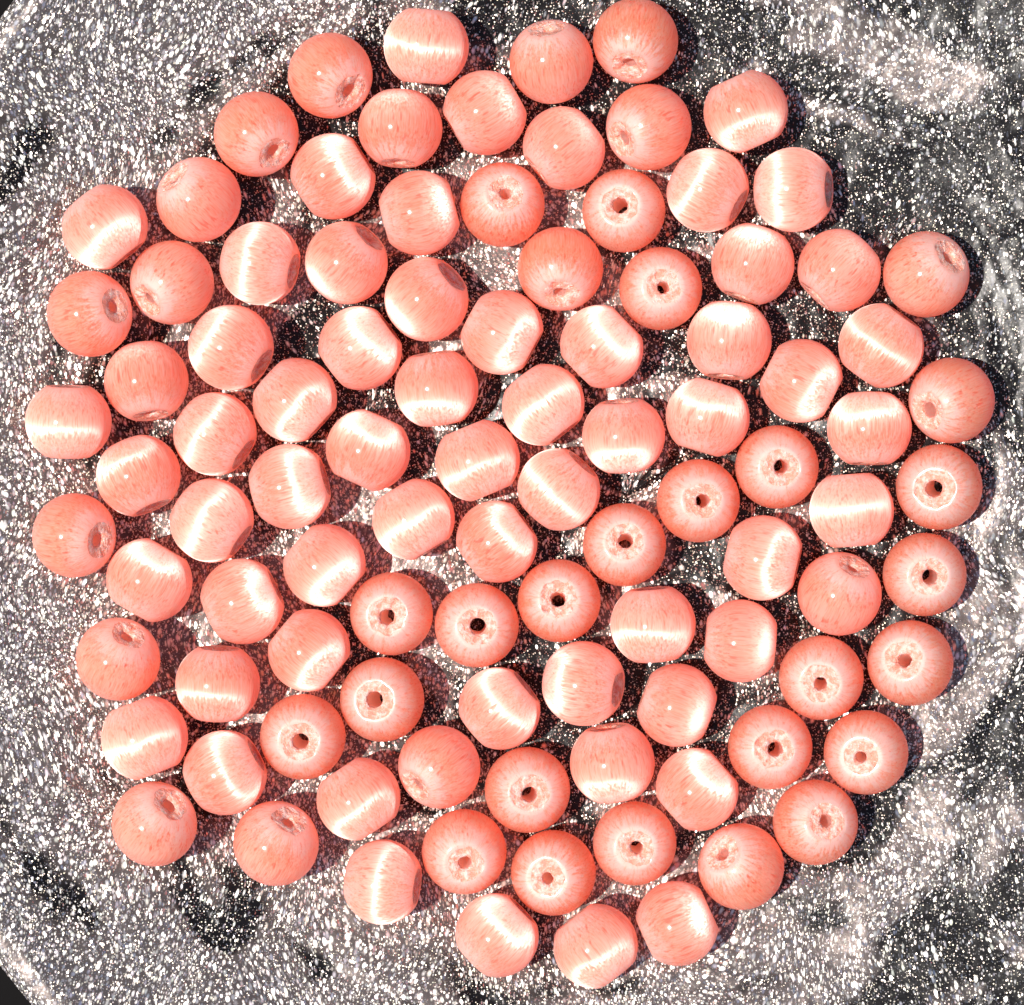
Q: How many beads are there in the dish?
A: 100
